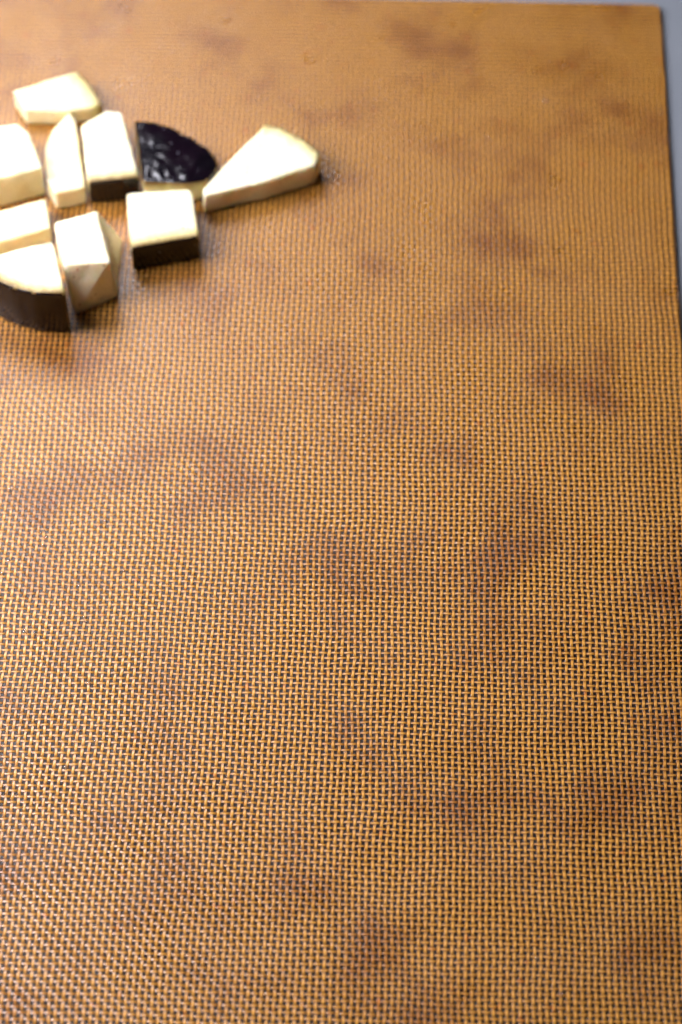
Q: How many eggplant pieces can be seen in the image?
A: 10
